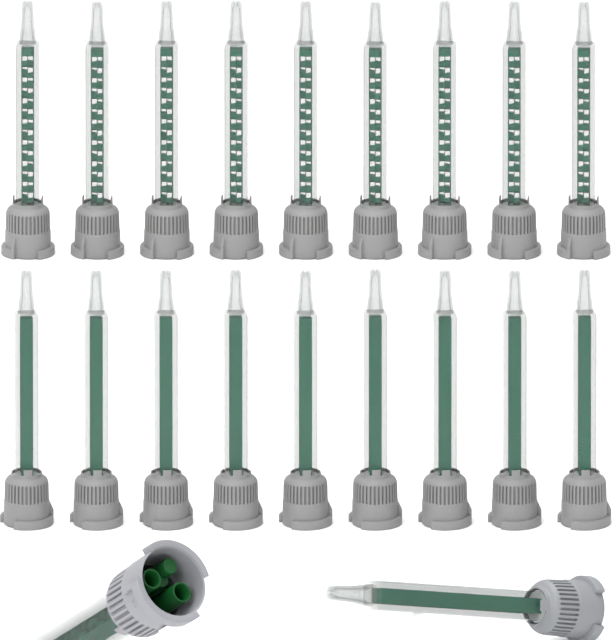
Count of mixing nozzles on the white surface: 20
